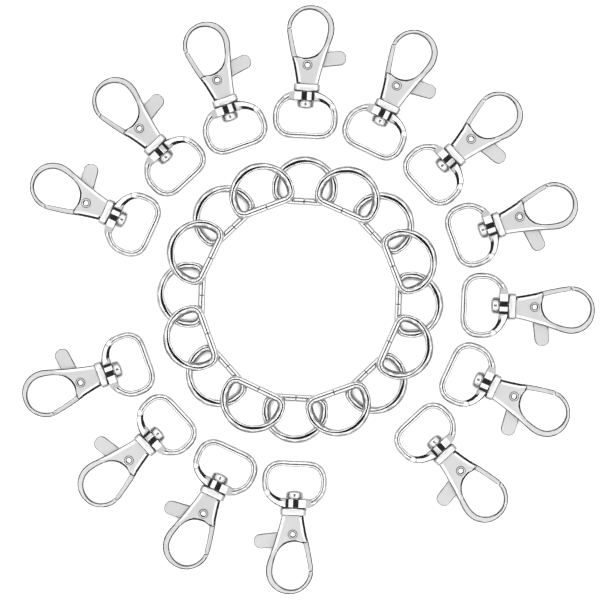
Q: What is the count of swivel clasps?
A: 14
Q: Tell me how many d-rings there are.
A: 16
